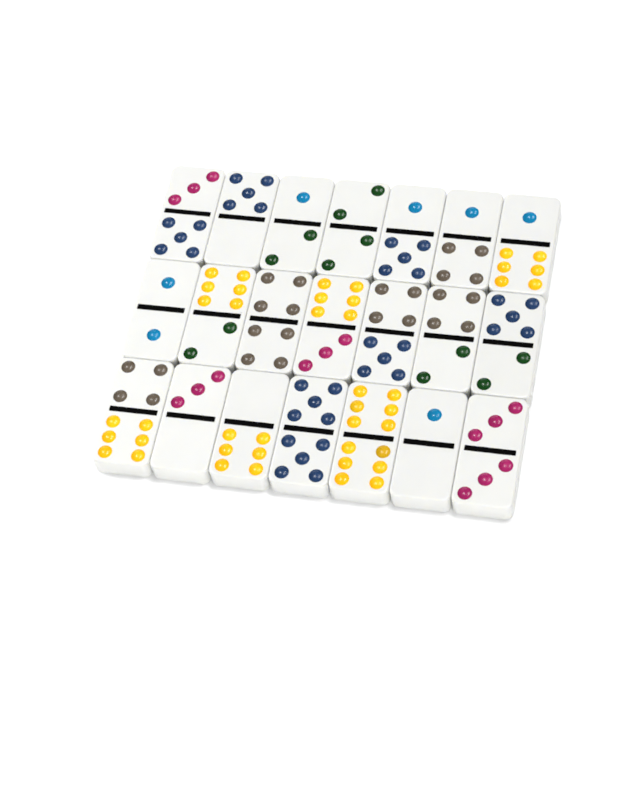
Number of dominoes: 21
